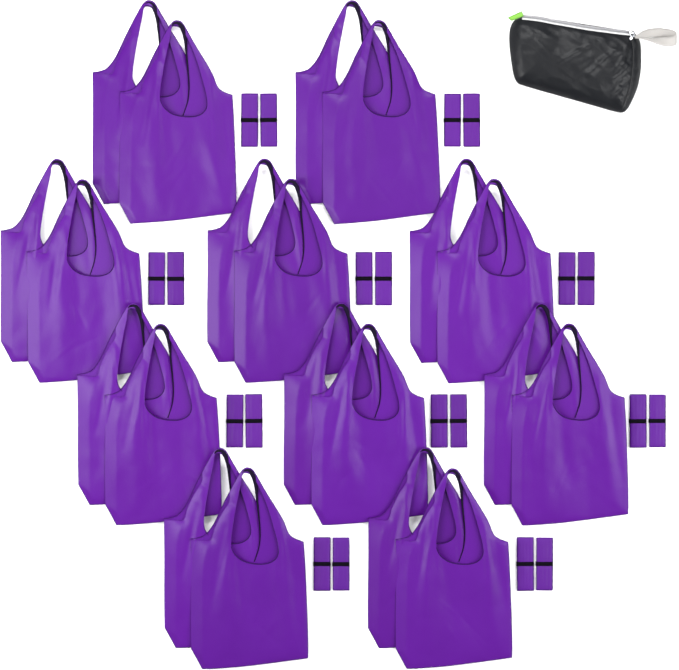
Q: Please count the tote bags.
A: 20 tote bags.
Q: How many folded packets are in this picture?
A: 20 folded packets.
